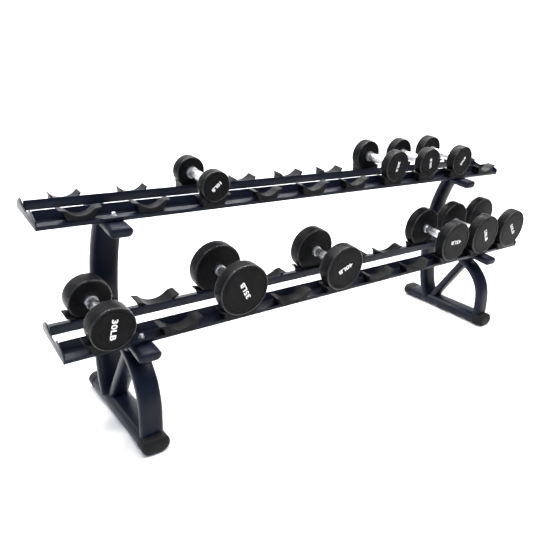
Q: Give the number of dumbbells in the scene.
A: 10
